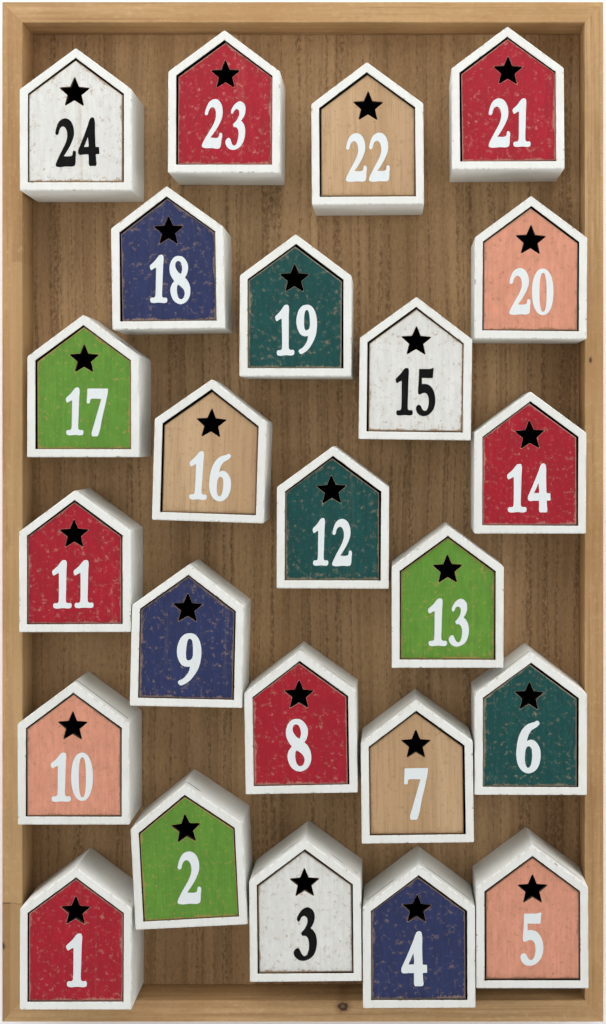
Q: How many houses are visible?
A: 24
